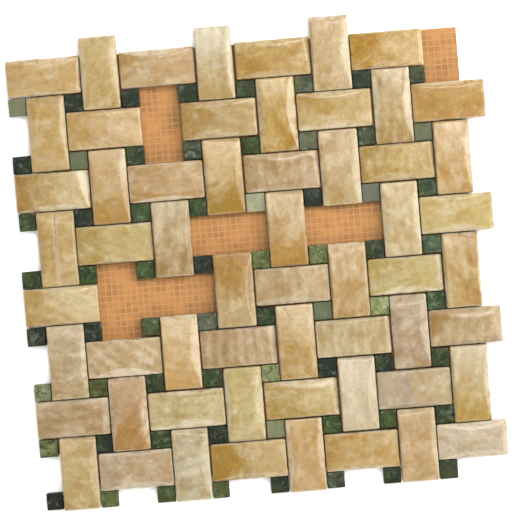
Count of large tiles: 58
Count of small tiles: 64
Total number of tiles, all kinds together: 122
